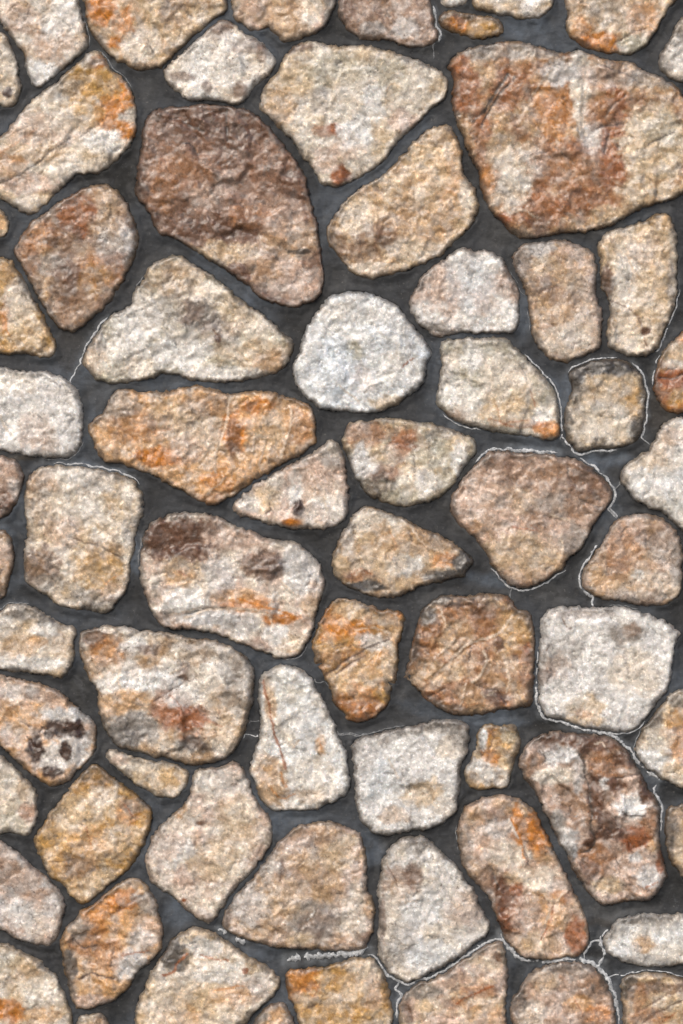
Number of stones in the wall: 69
